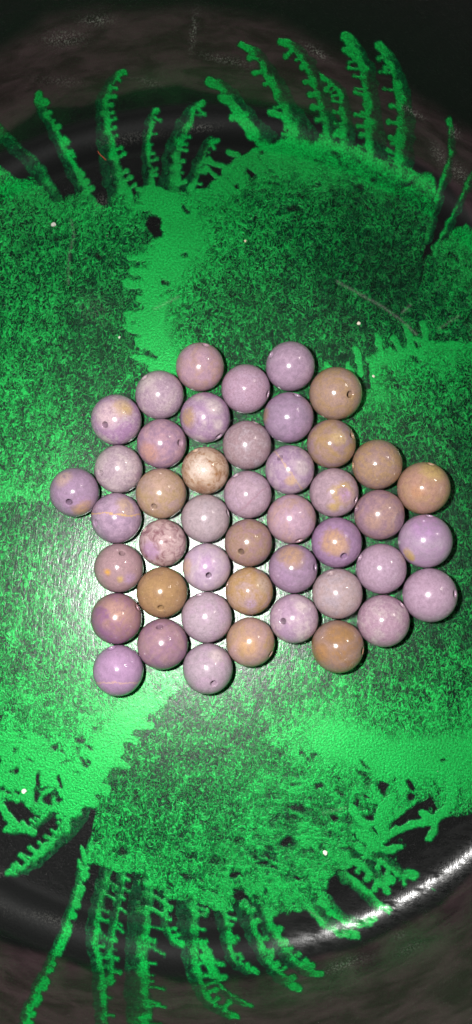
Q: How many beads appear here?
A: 45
